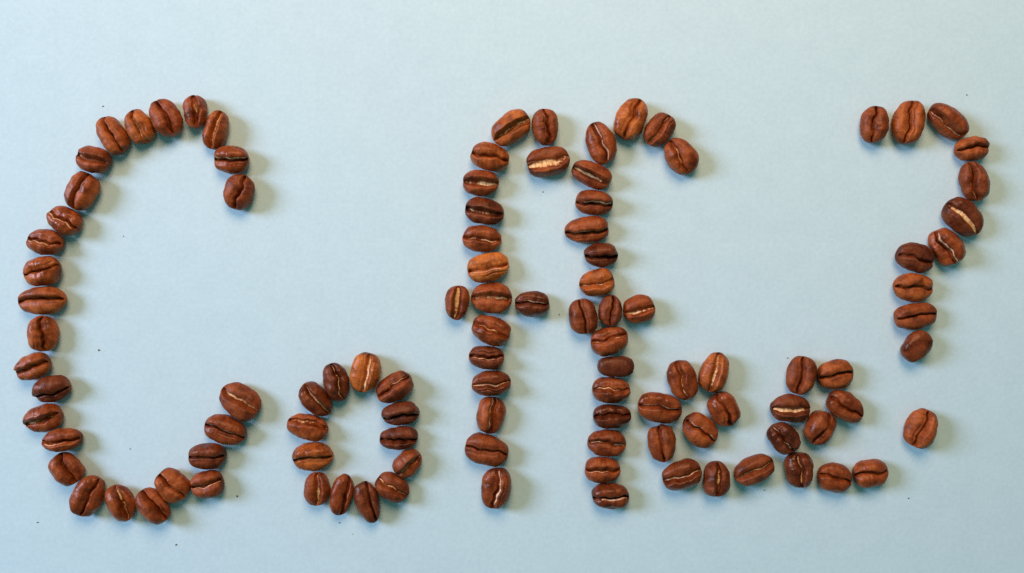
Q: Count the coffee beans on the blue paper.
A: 106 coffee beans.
